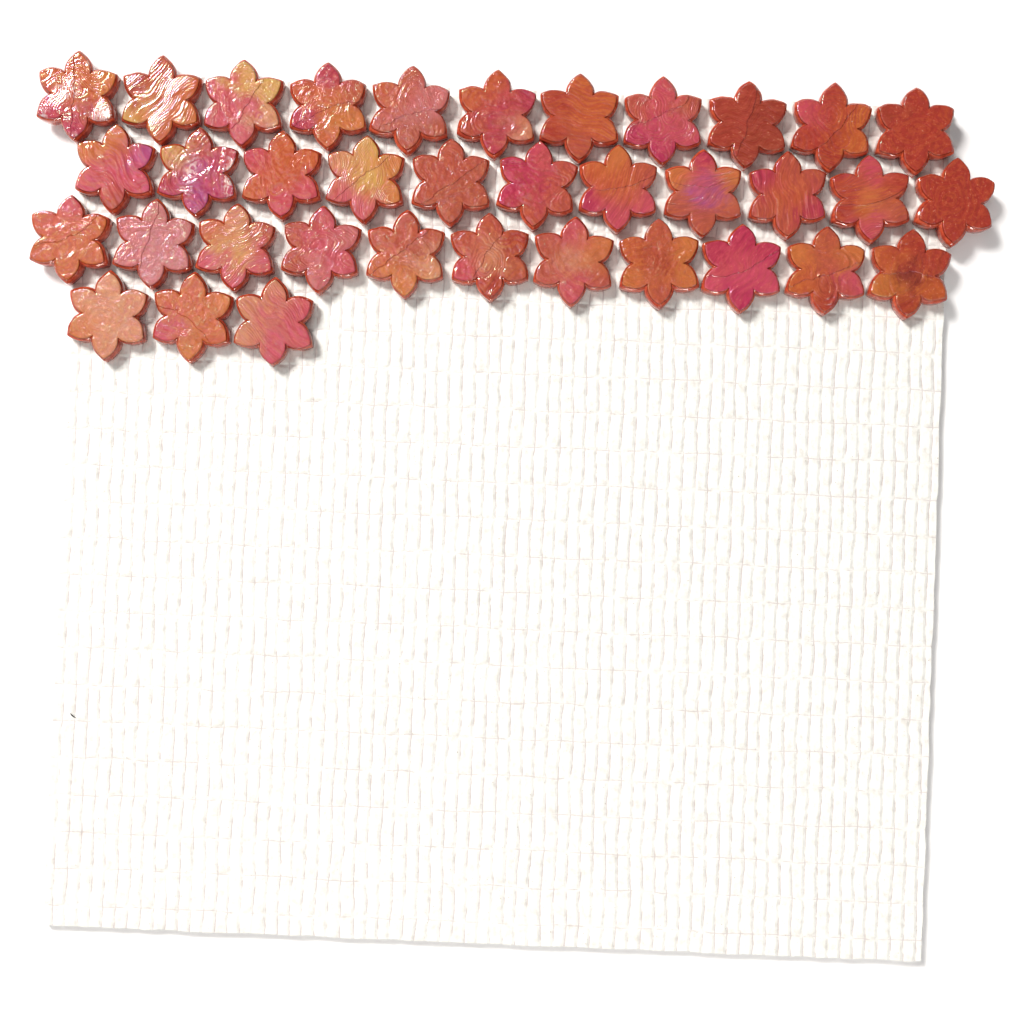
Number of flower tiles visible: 36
